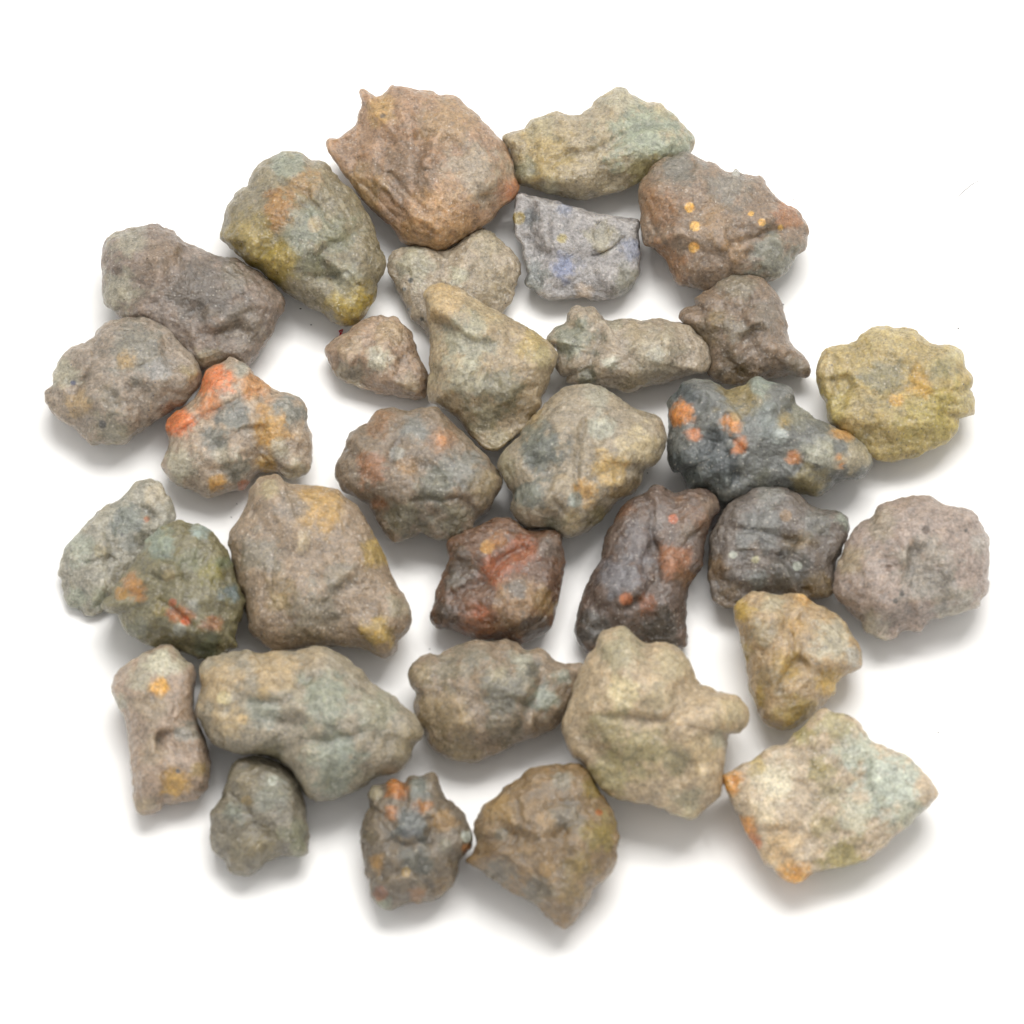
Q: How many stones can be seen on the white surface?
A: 33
